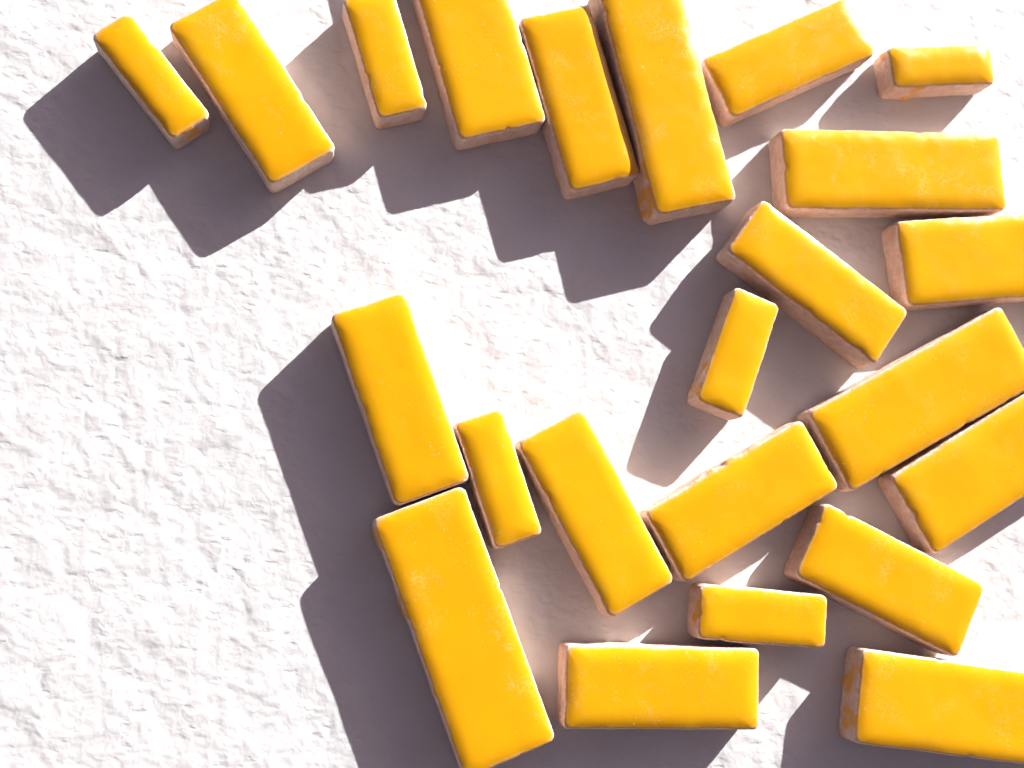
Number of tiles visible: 23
